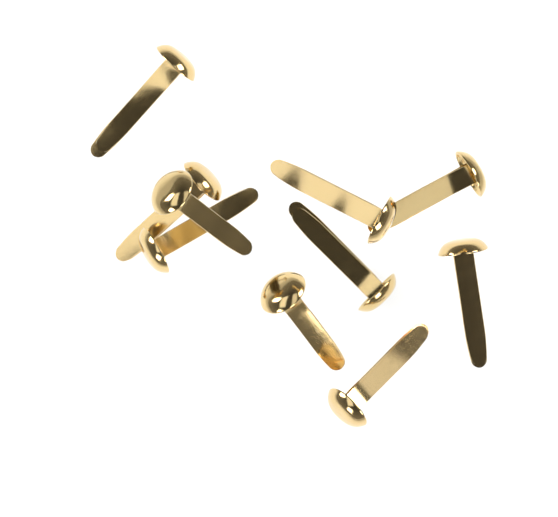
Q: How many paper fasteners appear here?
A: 10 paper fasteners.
